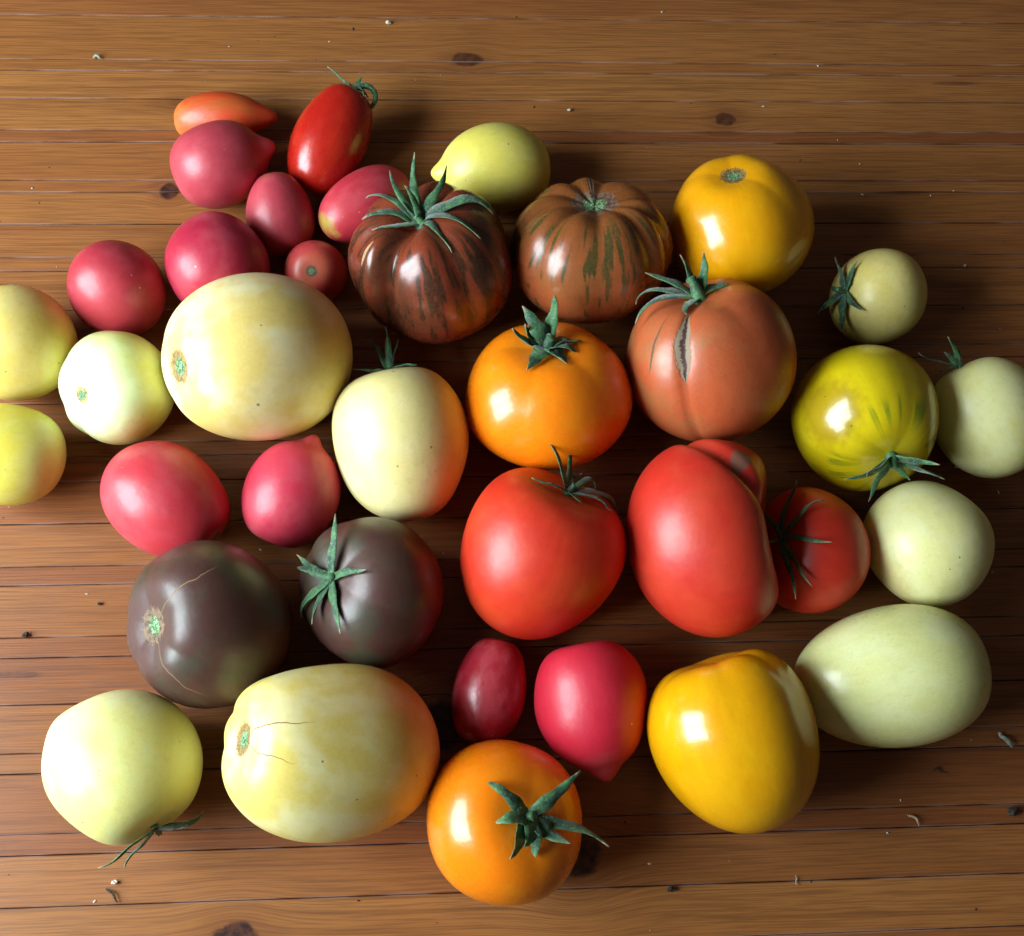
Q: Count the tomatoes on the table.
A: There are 37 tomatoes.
